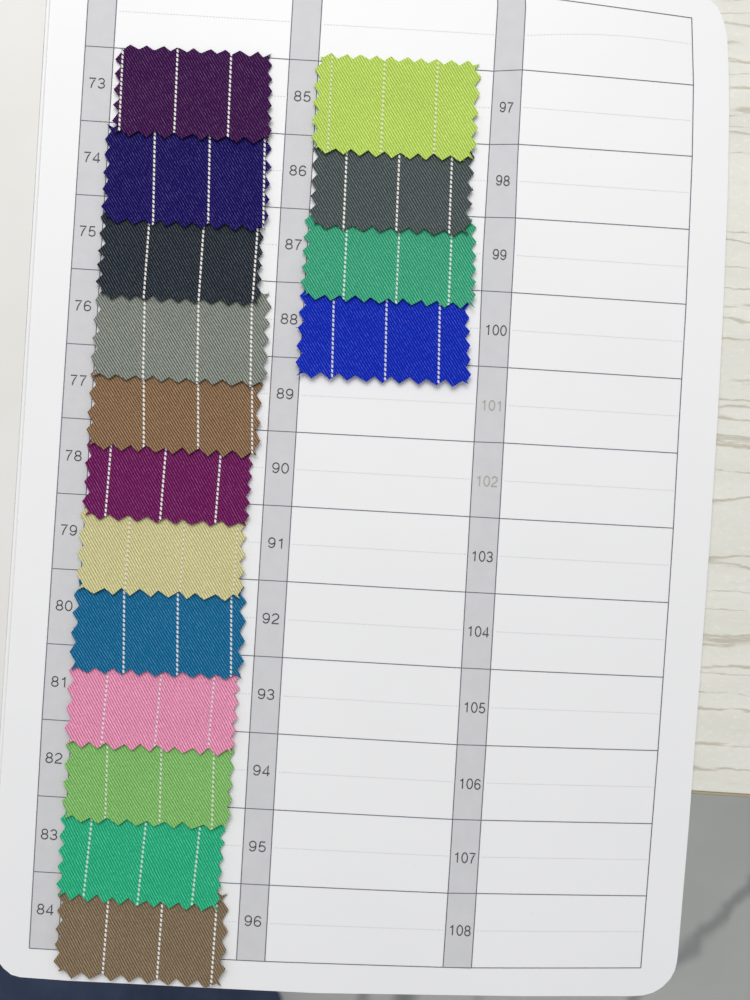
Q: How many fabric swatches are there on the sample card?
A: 16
